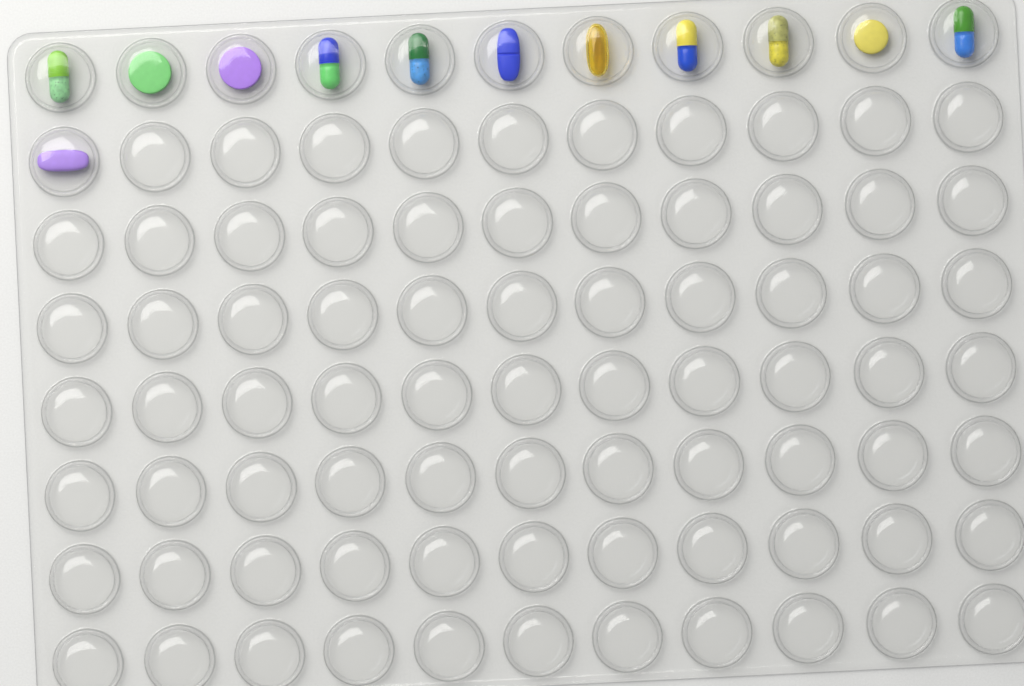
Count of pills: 12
